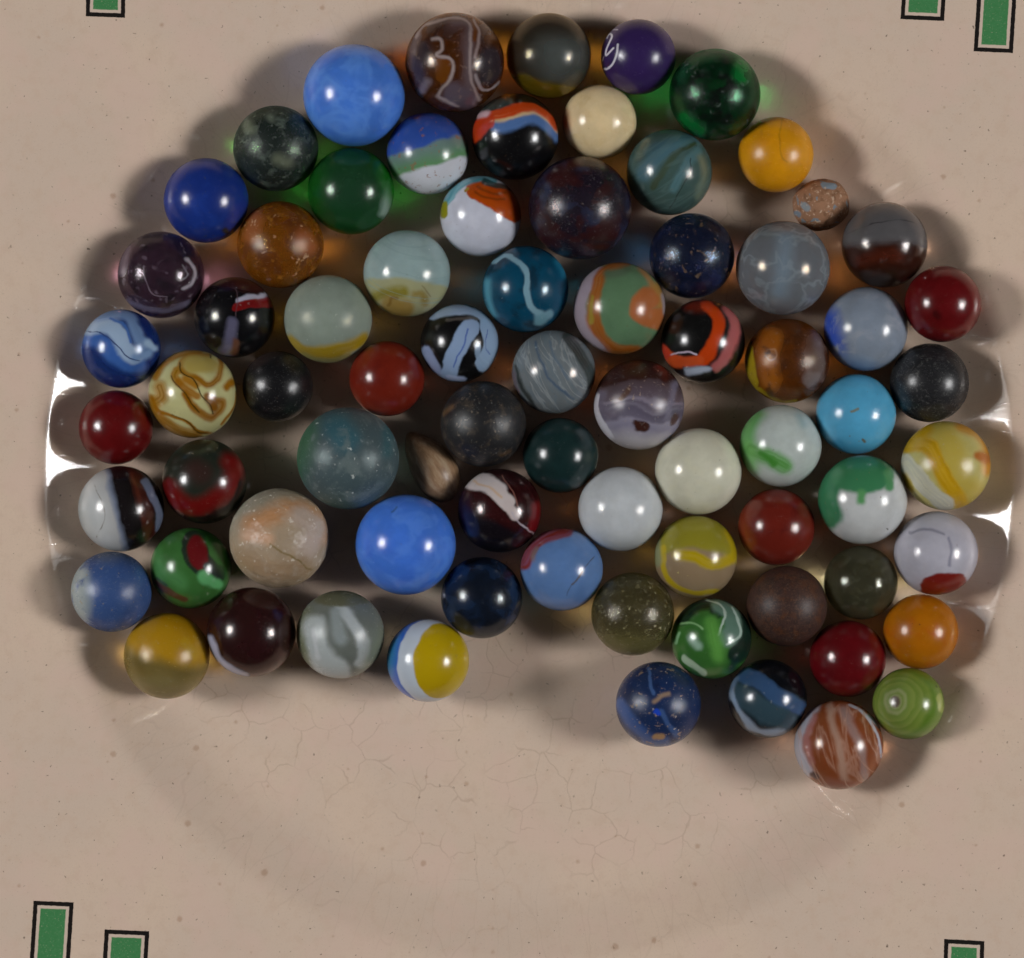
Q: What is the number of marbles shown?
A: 74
